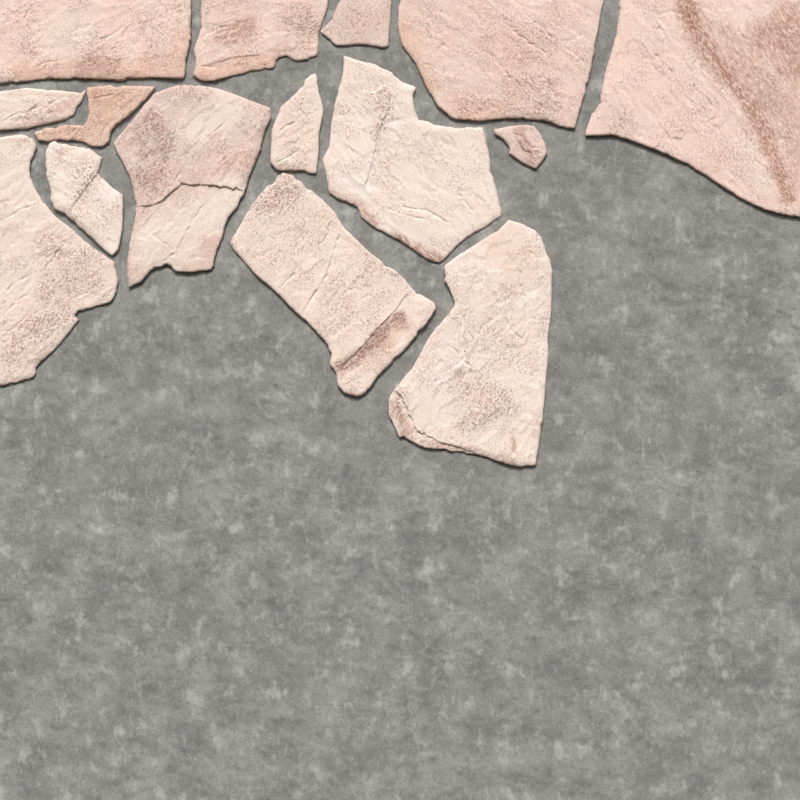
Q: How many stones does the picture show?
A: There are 15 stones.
